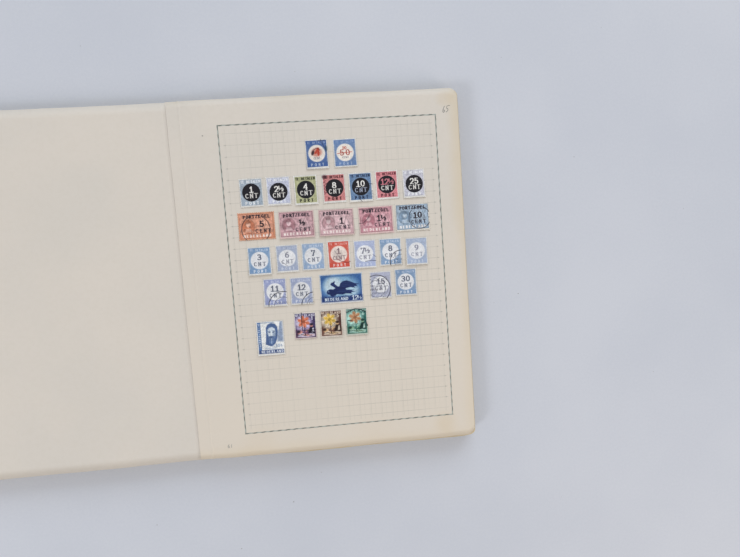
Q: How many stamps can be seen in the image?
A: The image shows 30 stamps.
